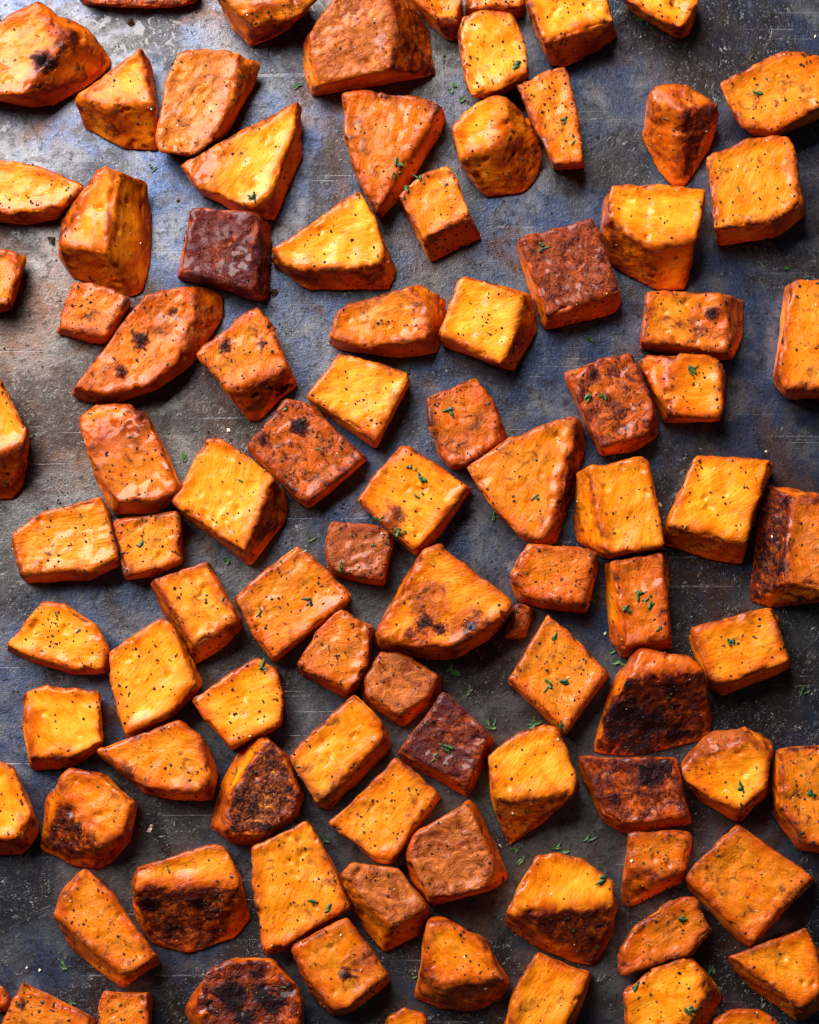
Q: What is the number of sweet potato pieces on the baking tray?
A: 95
